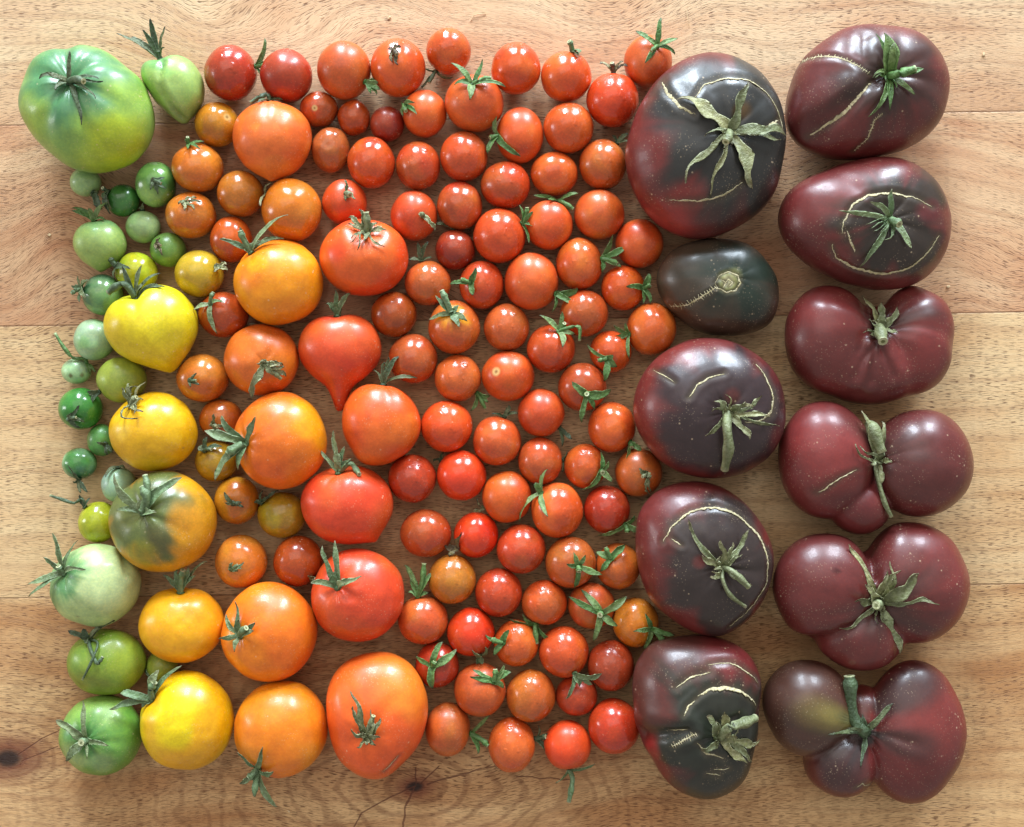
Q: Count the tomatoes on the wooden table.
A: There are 147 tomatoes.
